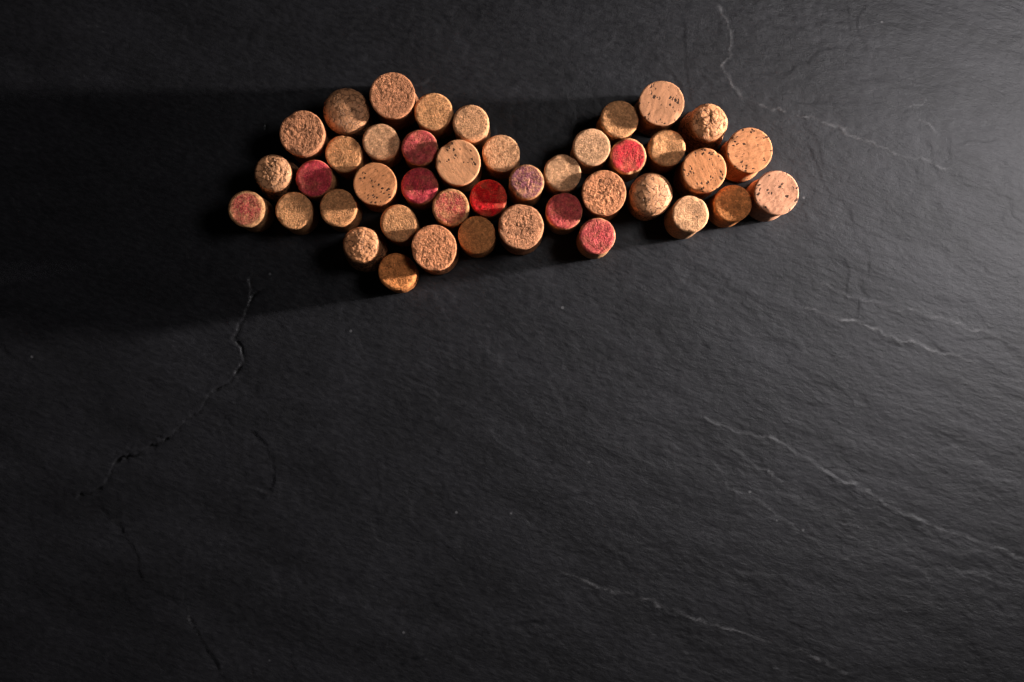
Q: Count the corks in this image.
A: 42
